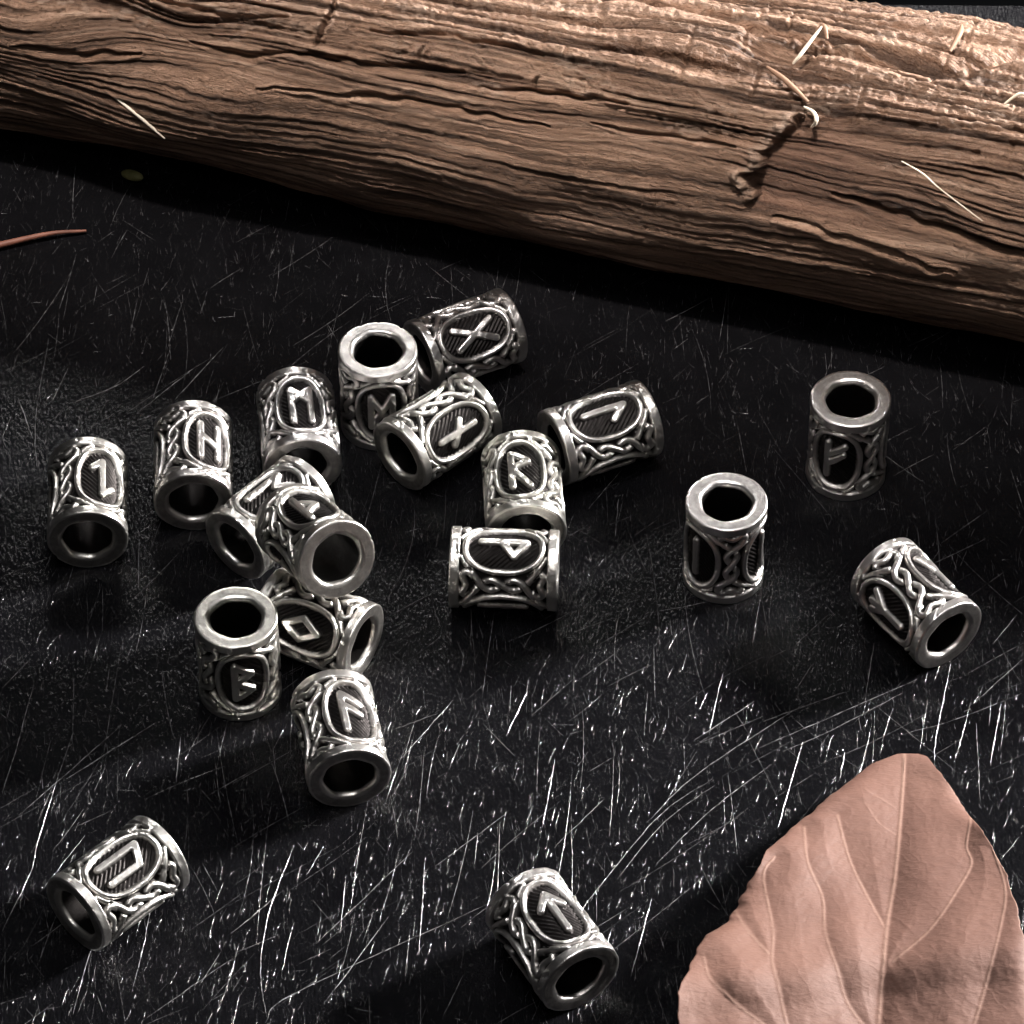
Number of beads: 19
